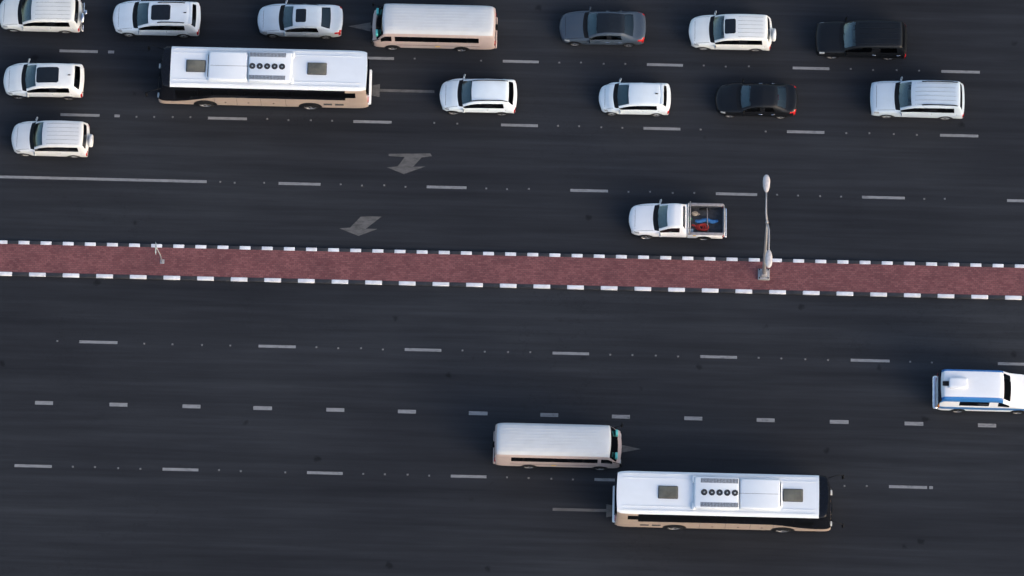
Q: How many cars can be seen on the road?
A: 12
